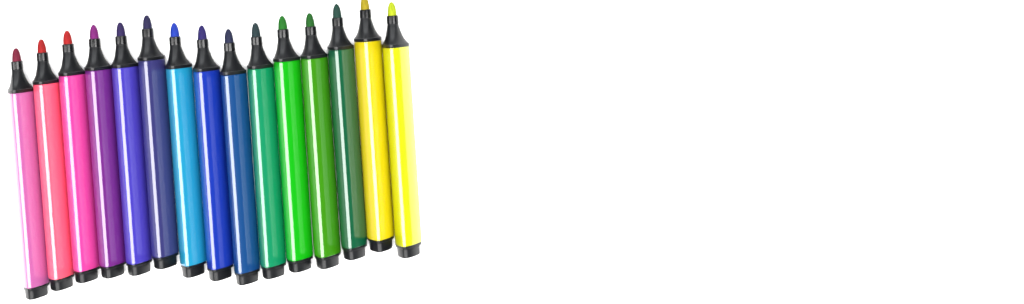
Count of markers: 15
